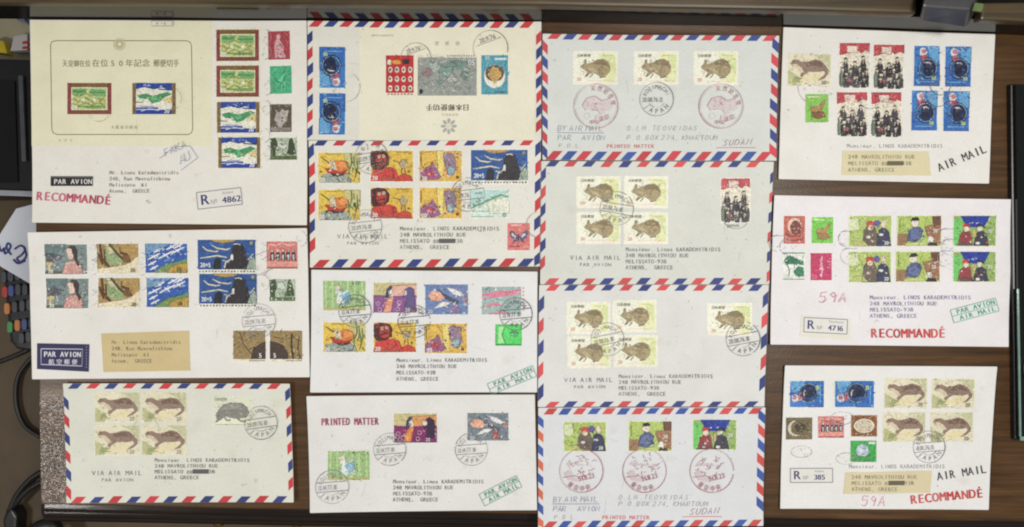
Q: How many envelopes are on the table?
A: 14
